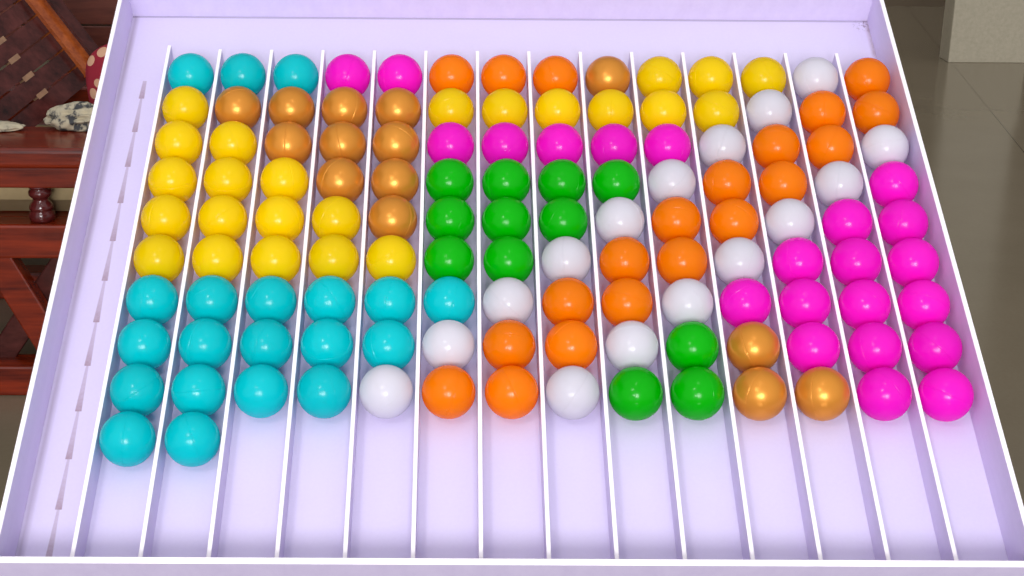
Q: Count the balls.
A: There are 128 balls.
